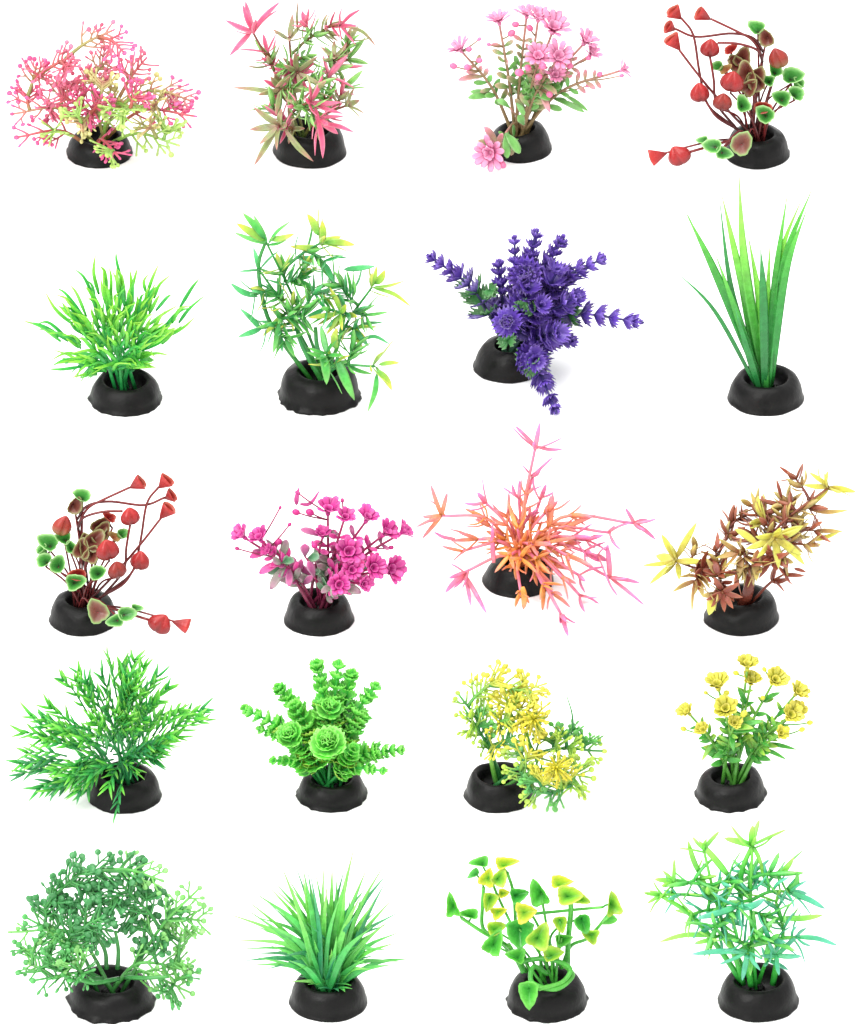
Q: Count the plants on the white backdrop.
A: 20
